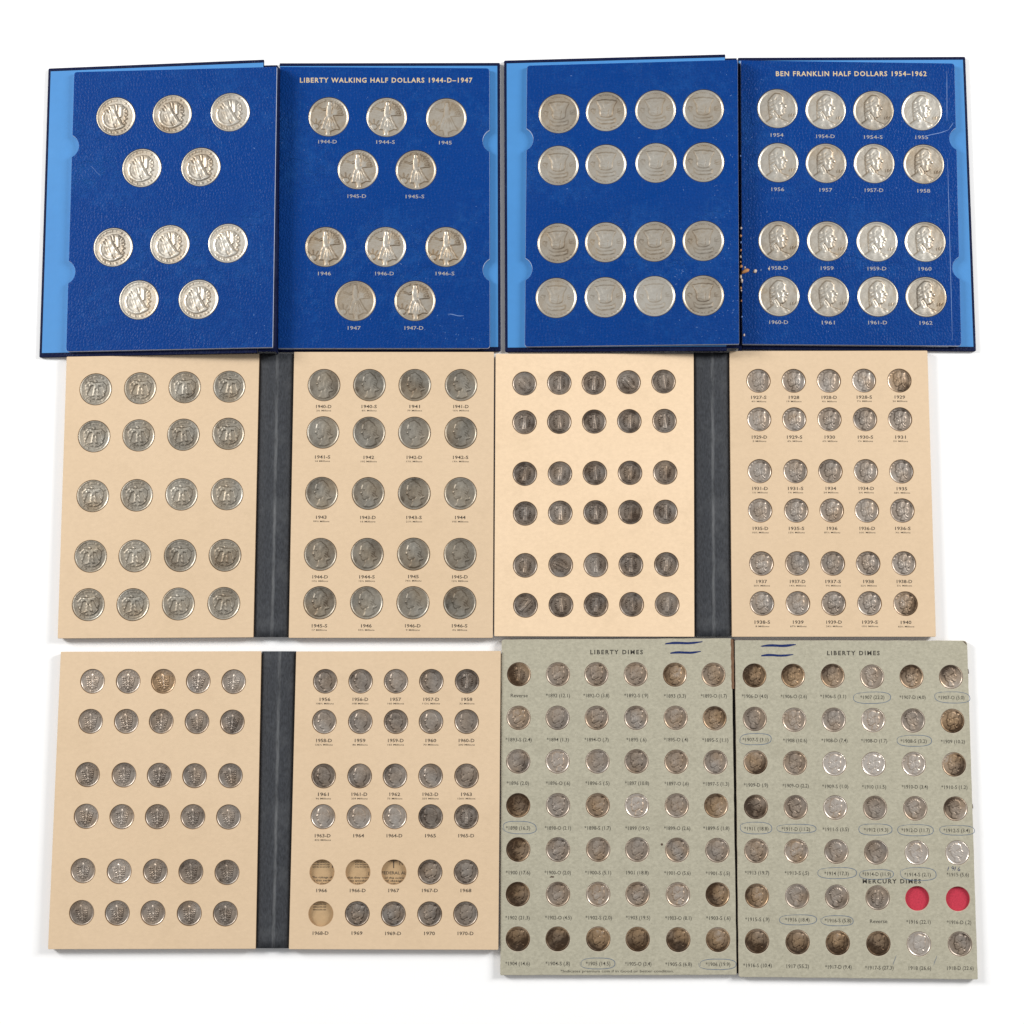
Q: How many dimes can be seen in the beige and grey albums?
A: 198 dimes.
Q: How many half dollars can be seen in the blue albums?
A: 52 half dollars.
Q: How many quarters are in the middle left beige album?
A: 40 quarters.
